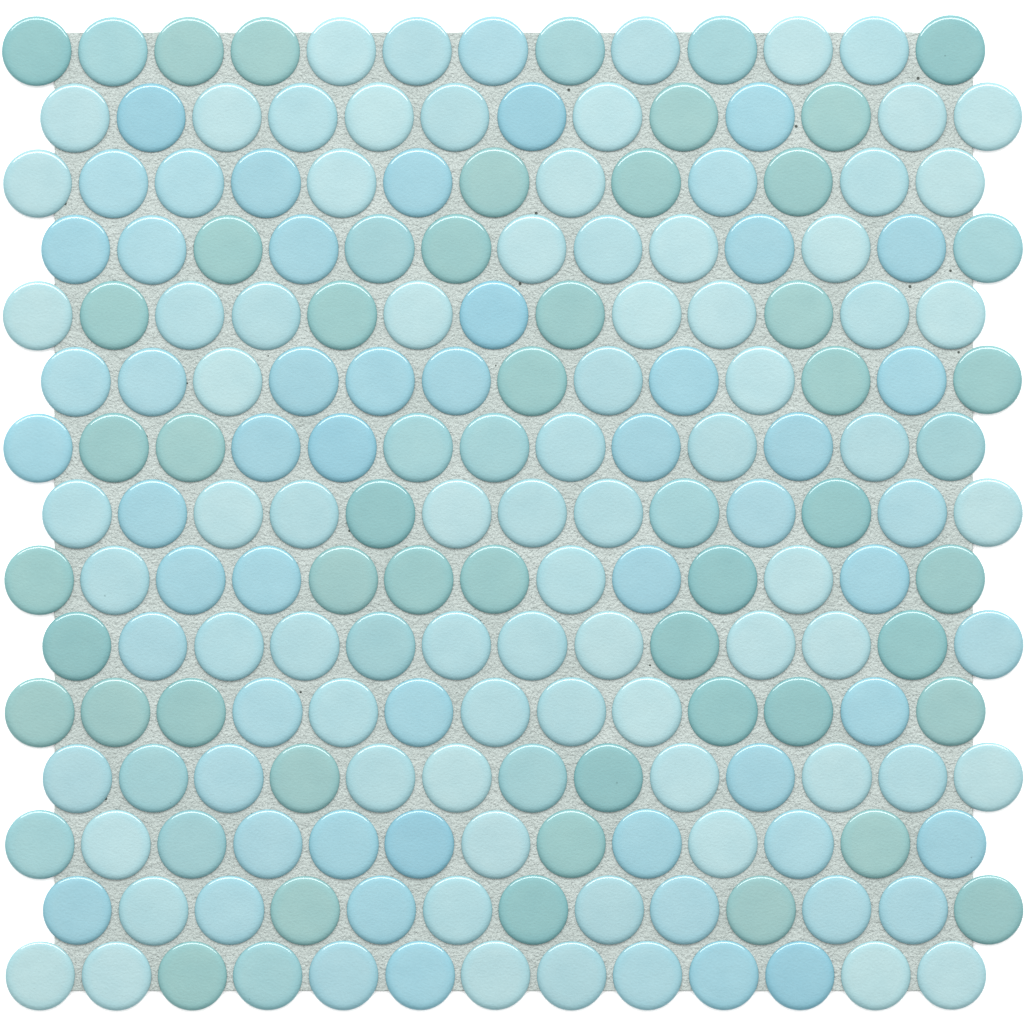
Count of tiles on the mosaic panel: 195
